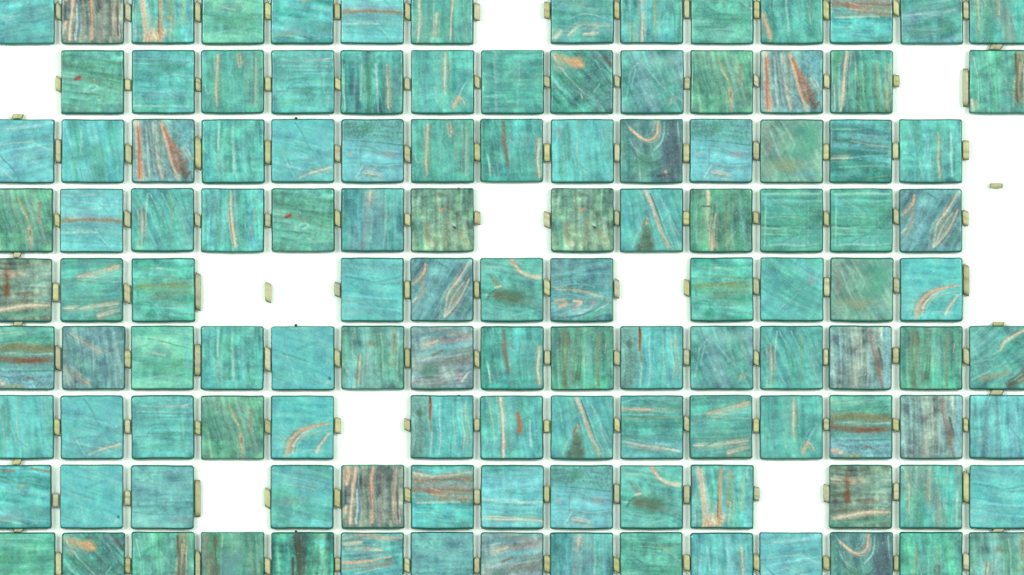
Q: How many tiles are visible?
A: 122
